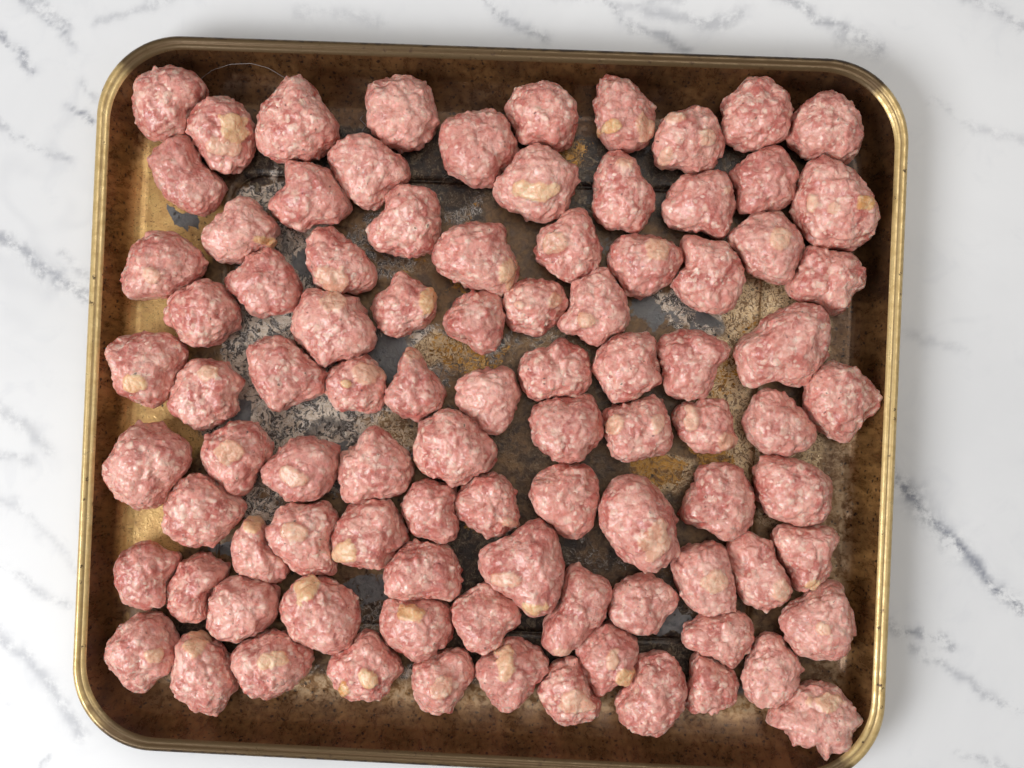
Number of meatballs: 92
